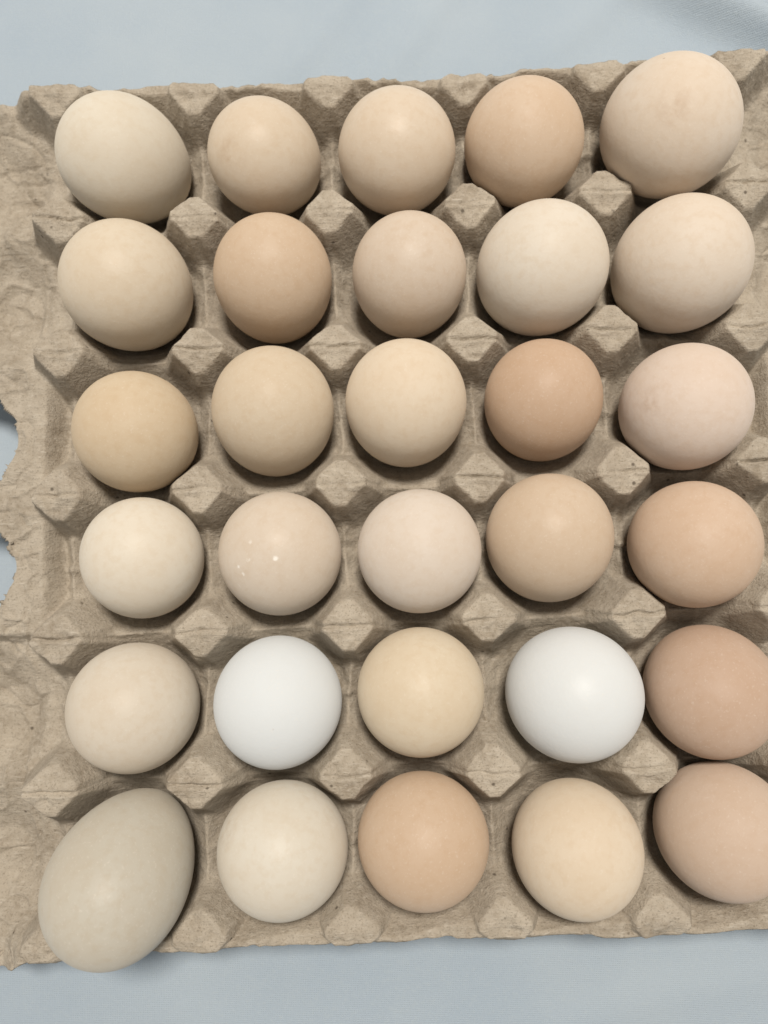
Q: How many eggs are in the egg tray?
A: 30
